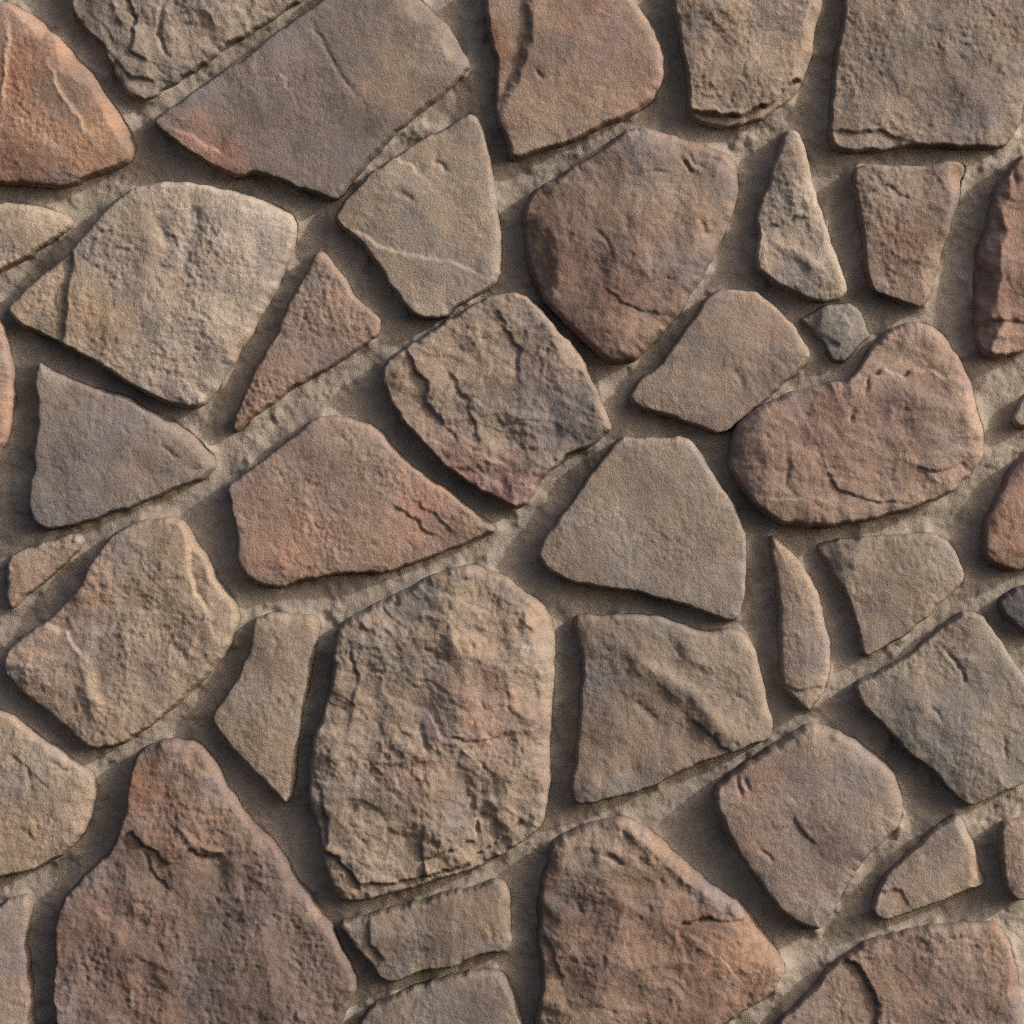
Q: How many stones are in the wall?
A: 43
